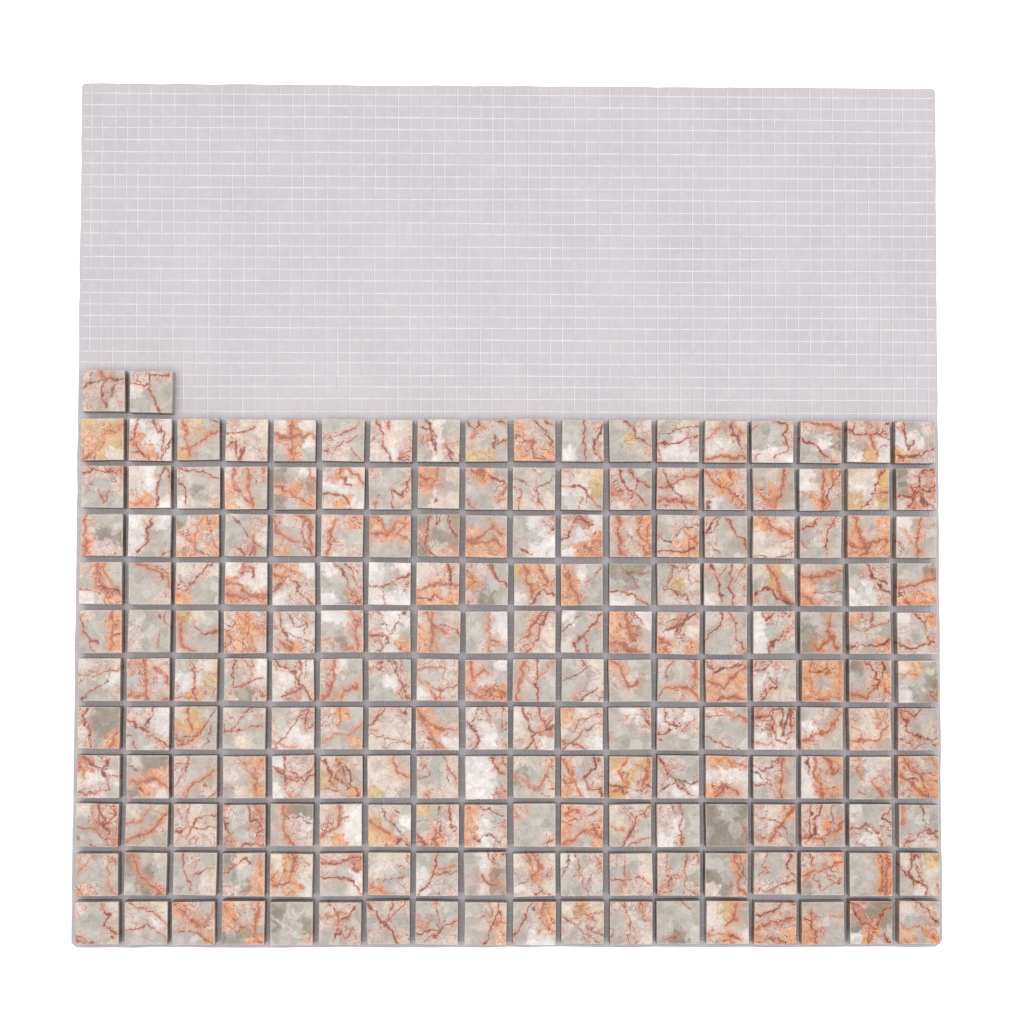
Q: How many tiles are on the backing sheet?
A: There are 200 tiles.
